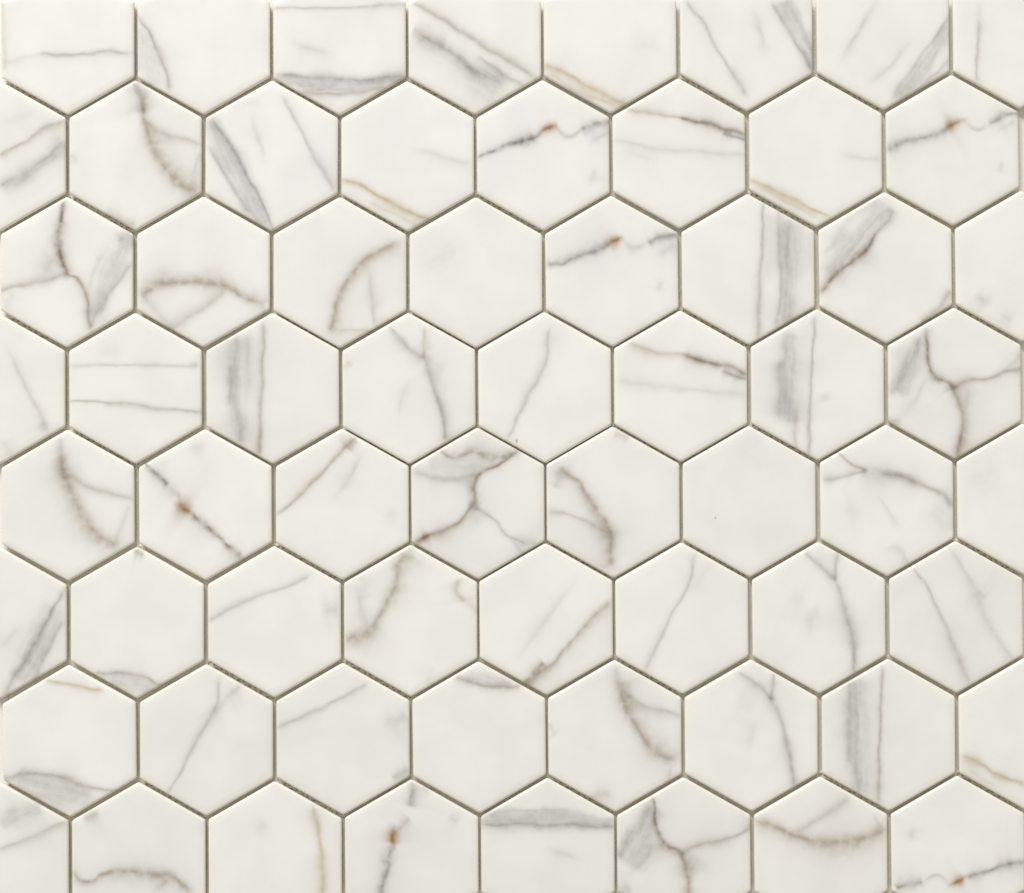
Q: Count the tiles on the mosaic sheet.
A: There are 64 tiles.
